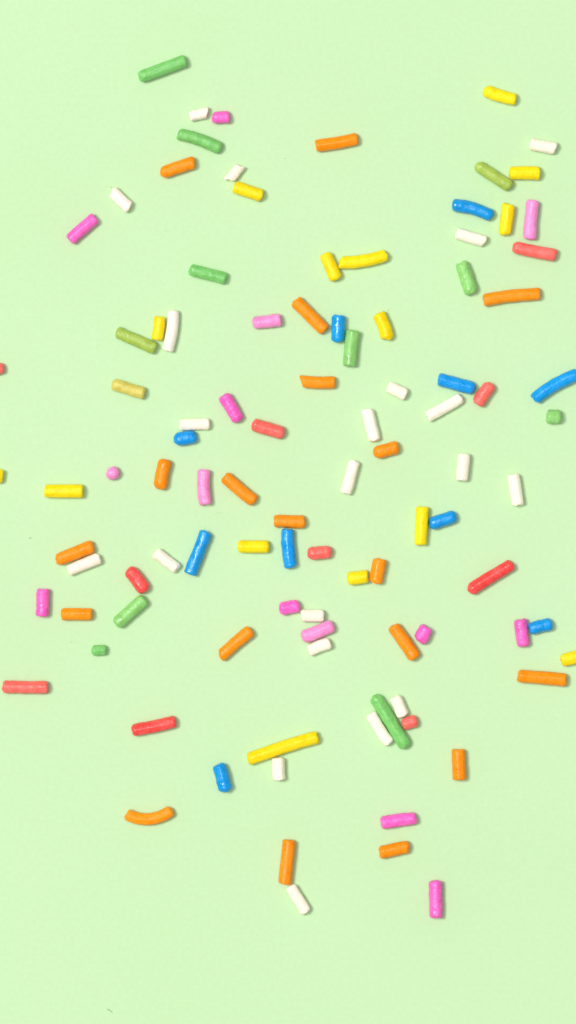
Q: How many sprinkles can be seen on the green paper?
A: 101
